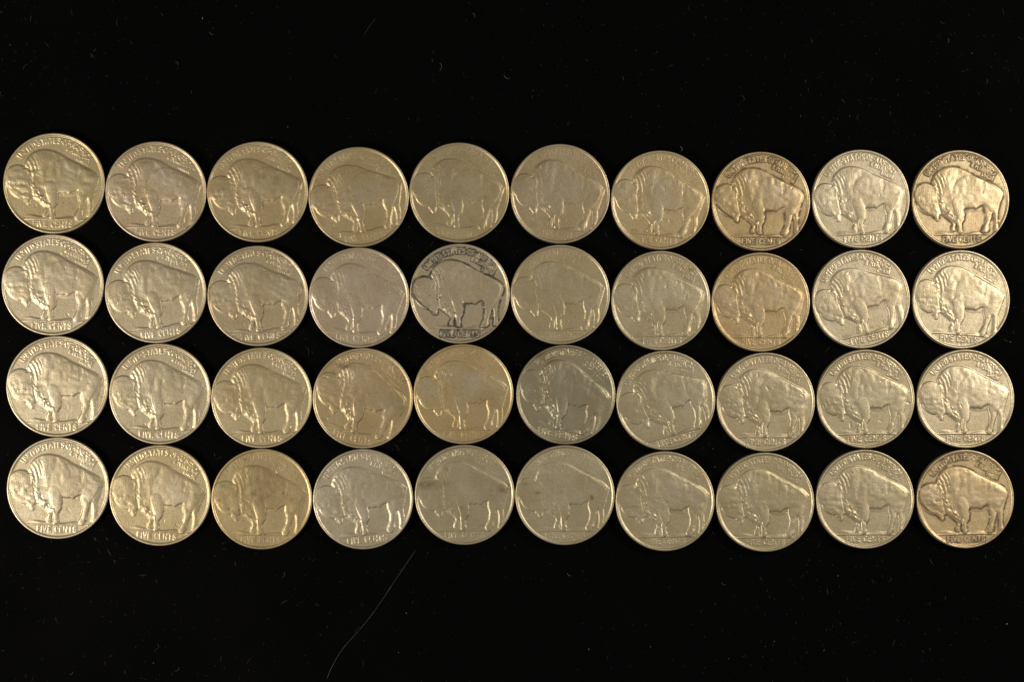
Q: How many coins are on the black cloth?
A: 40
